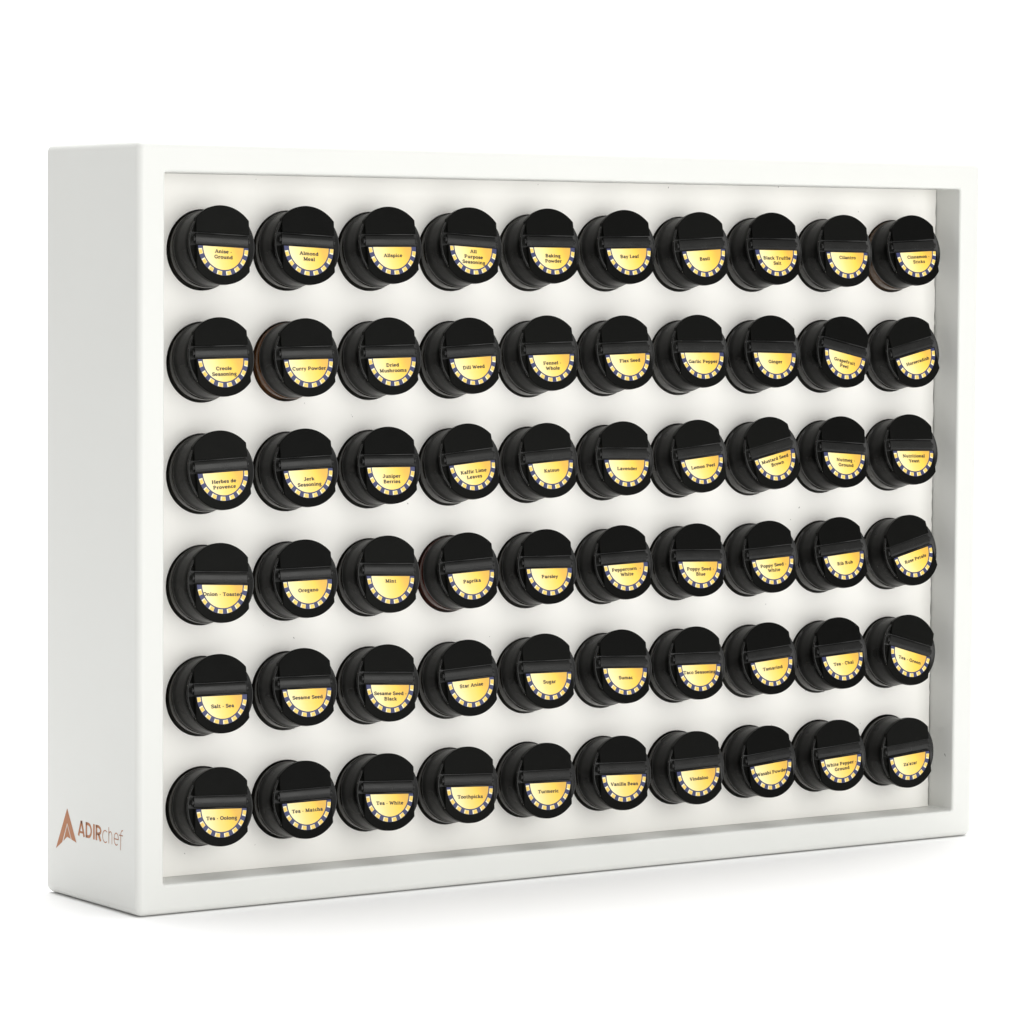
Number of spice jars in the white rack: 60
